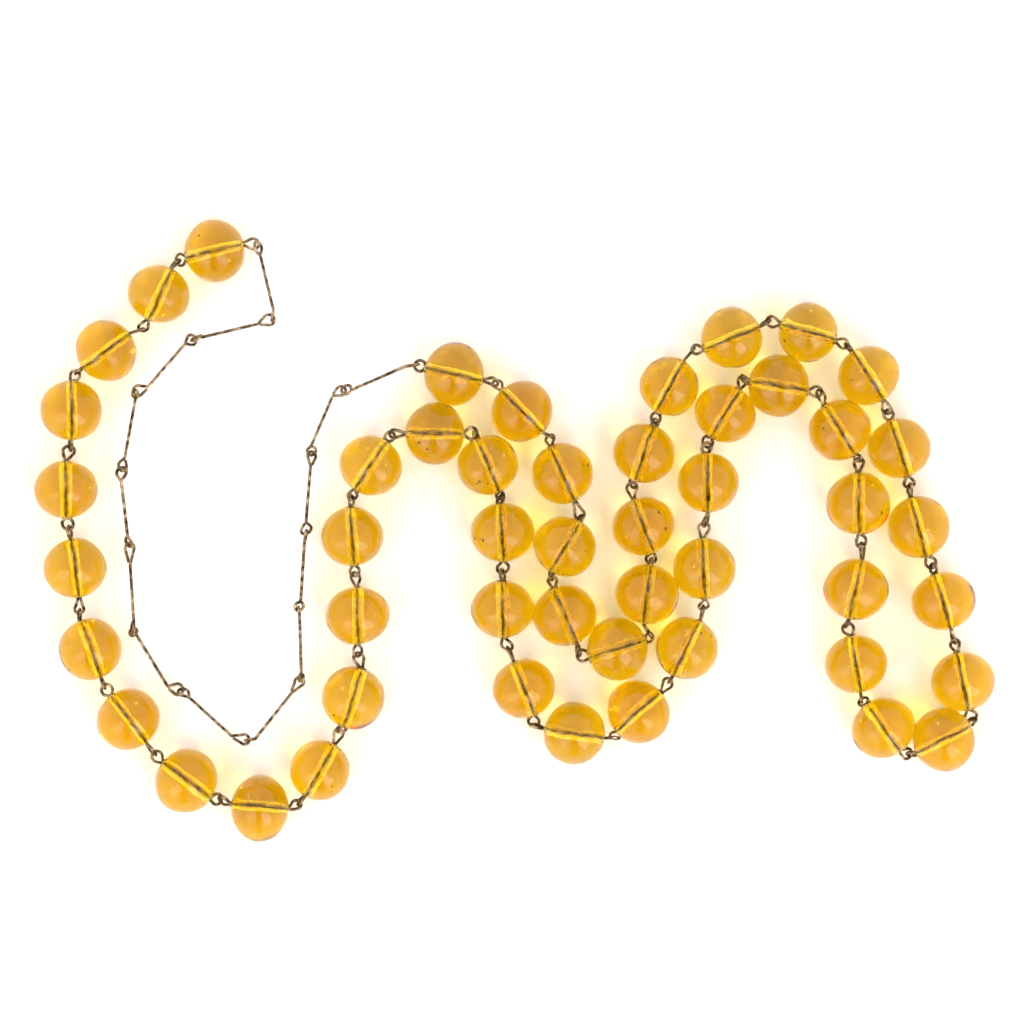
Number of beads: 50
